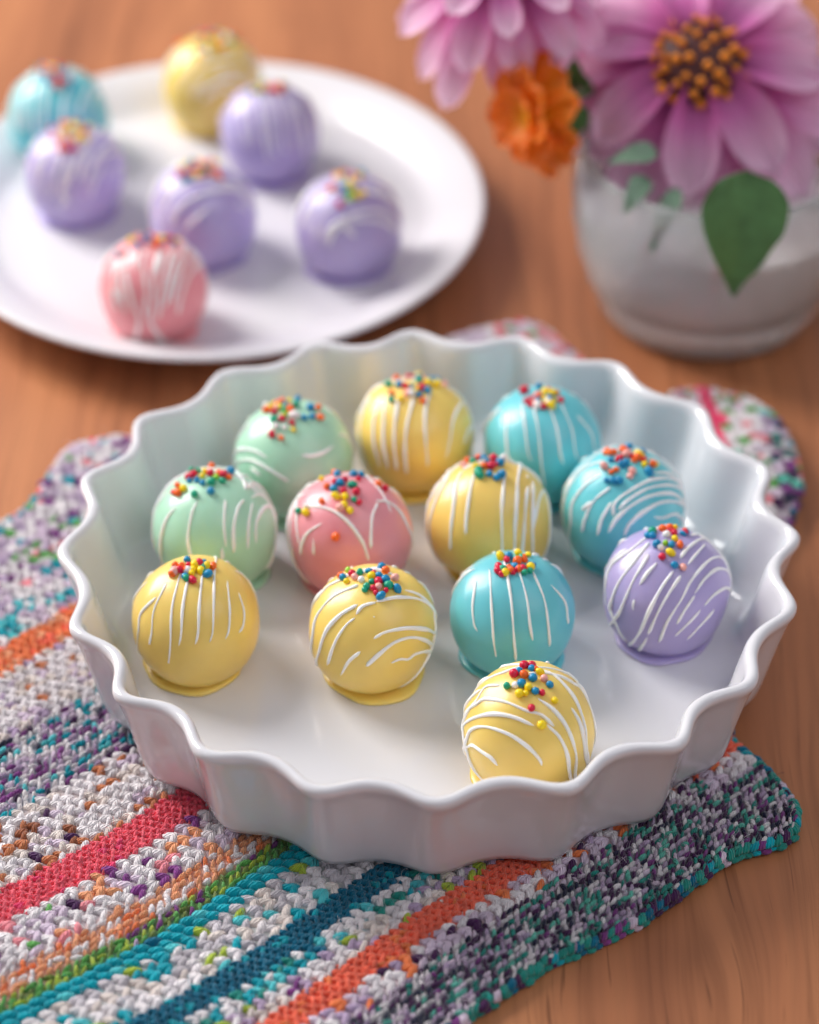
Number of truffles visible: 19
